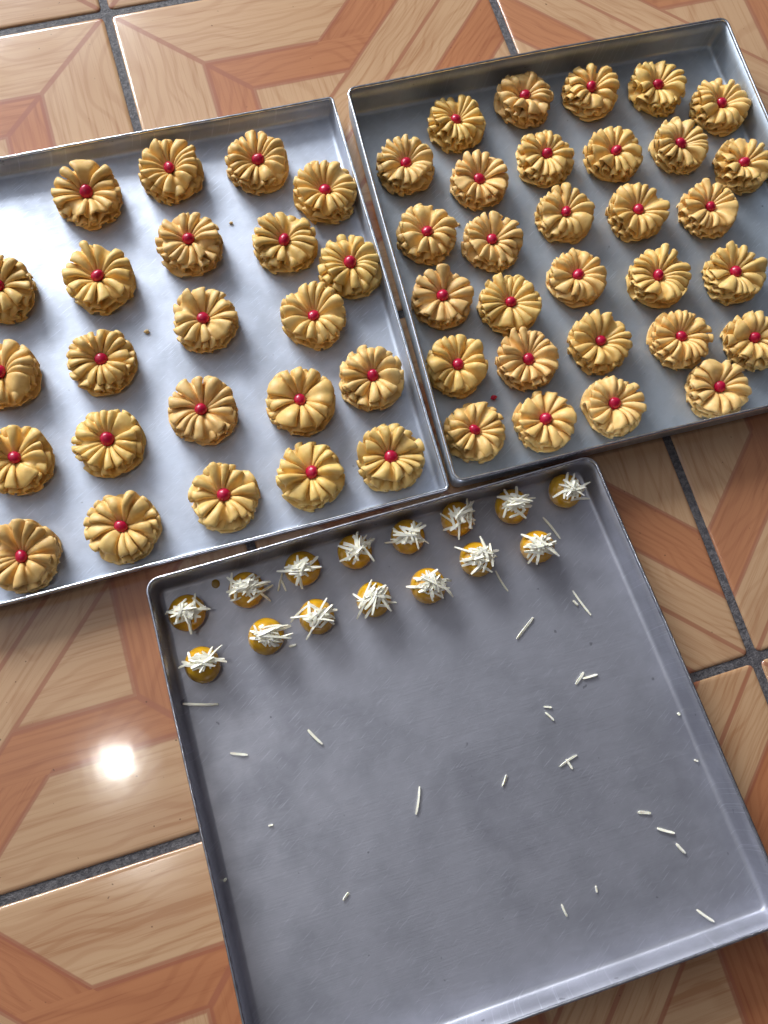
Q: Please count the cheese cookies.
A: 15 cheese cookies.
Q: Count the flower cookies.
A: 53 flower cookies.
